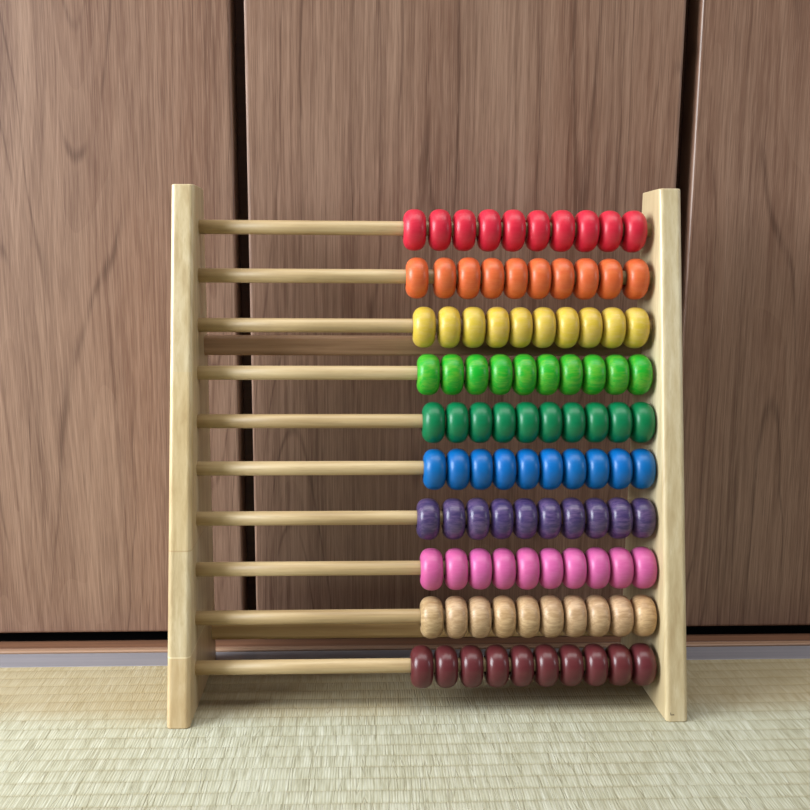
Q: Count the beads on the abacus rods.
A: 100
